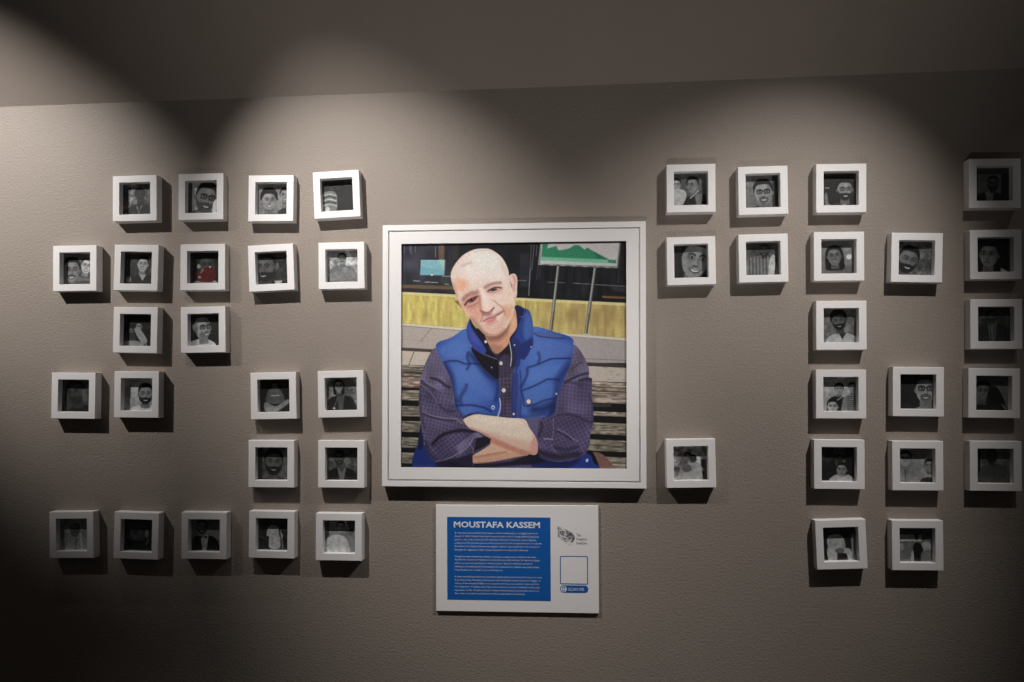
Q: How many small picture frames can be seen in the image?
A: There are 42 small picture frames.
